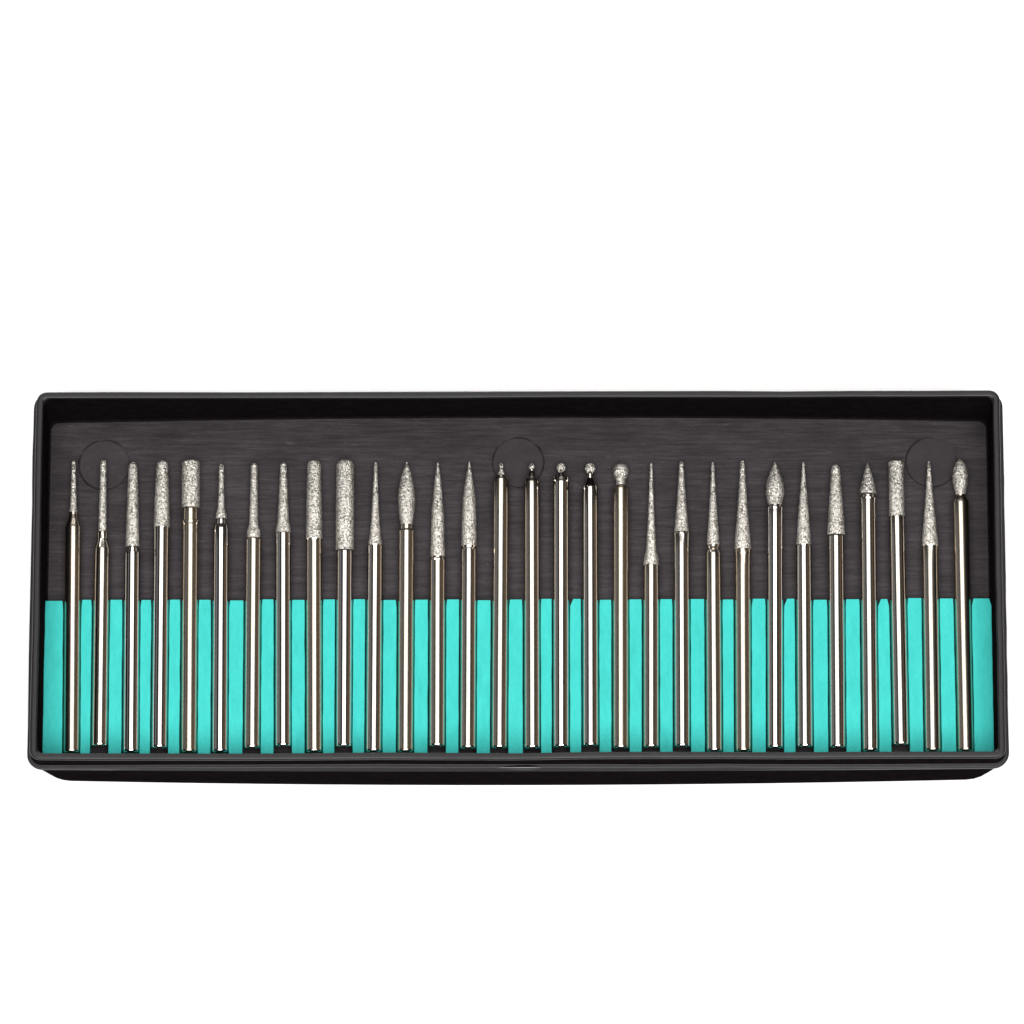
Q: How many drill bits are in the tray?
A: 30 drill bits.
